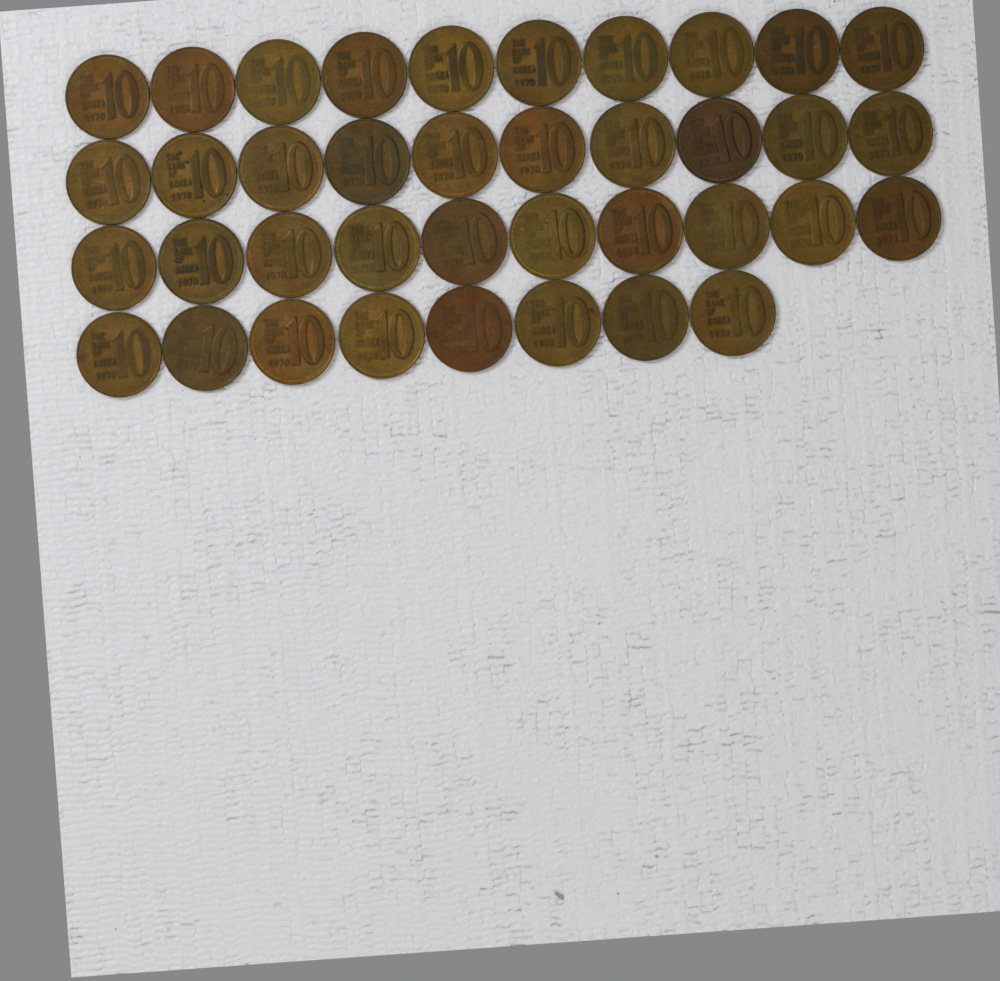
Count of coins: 38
